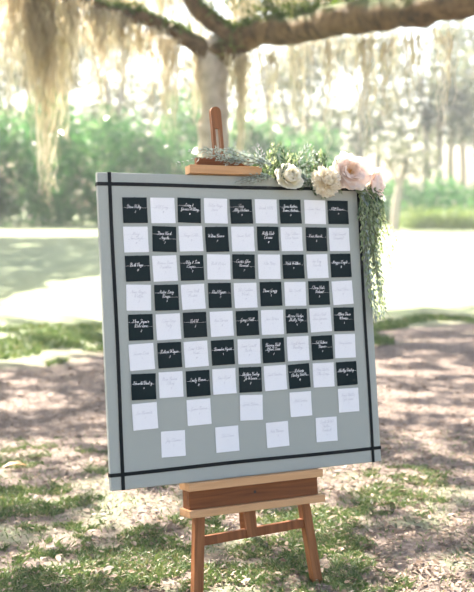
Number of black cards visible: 32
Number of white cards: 40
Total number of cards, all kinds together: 72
